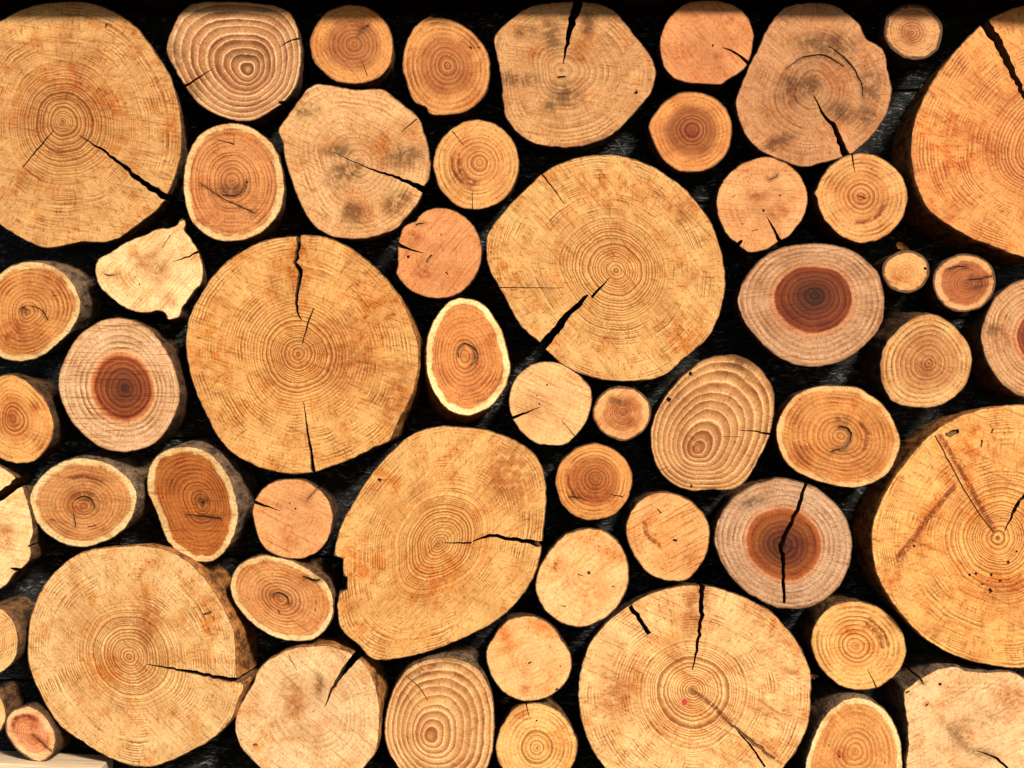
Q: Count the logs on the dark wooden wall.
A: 55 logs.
